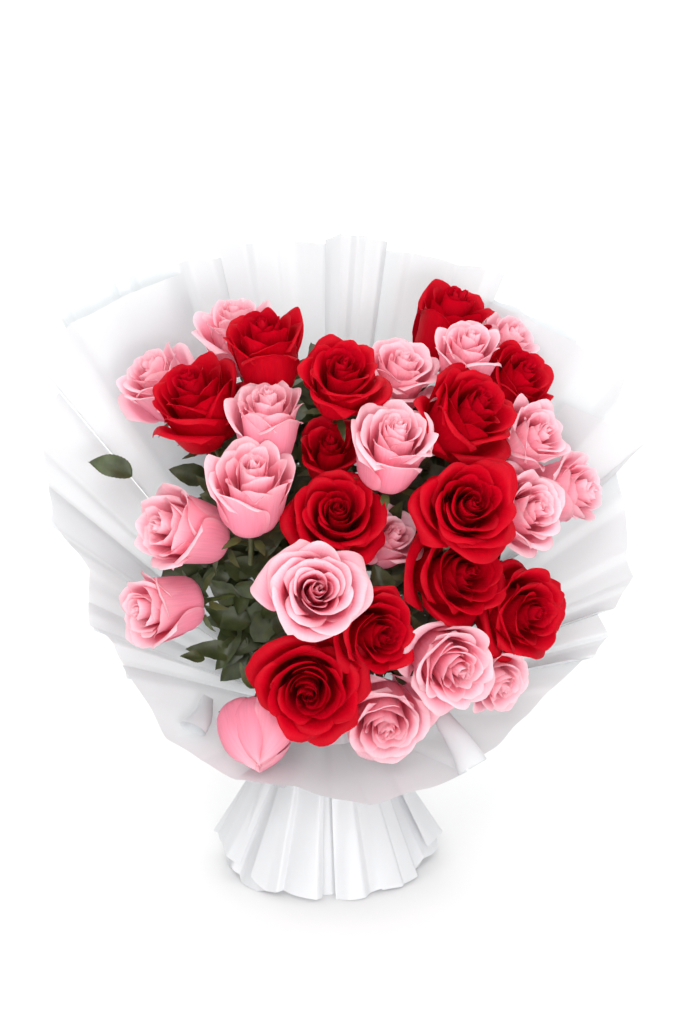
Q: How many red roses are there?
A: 13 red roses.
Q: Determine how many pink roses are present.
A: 19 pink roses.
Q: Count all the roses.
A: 32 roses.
